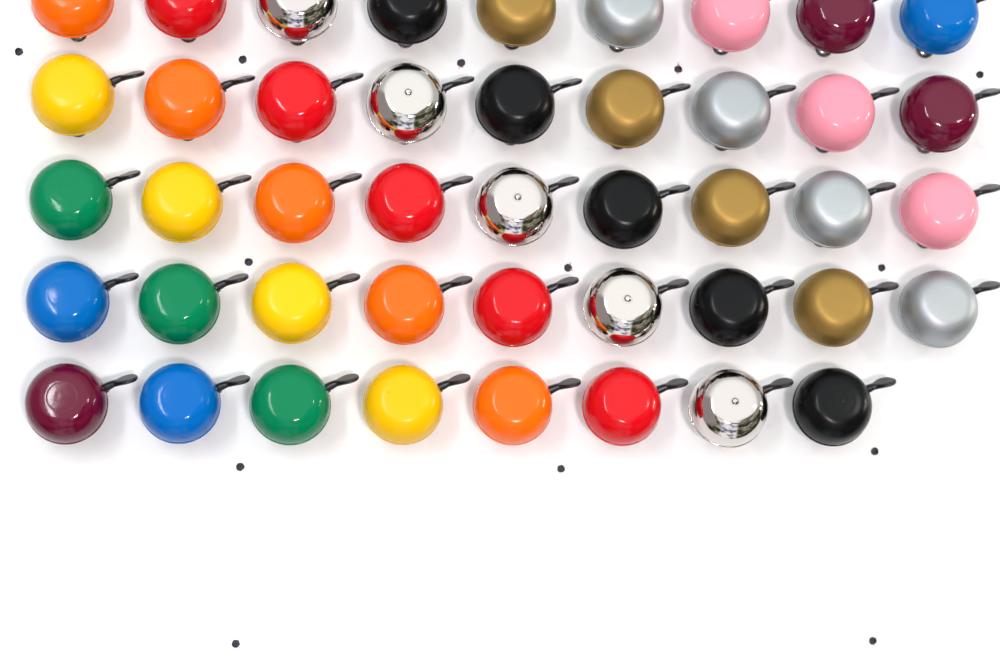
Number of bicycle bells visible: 44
